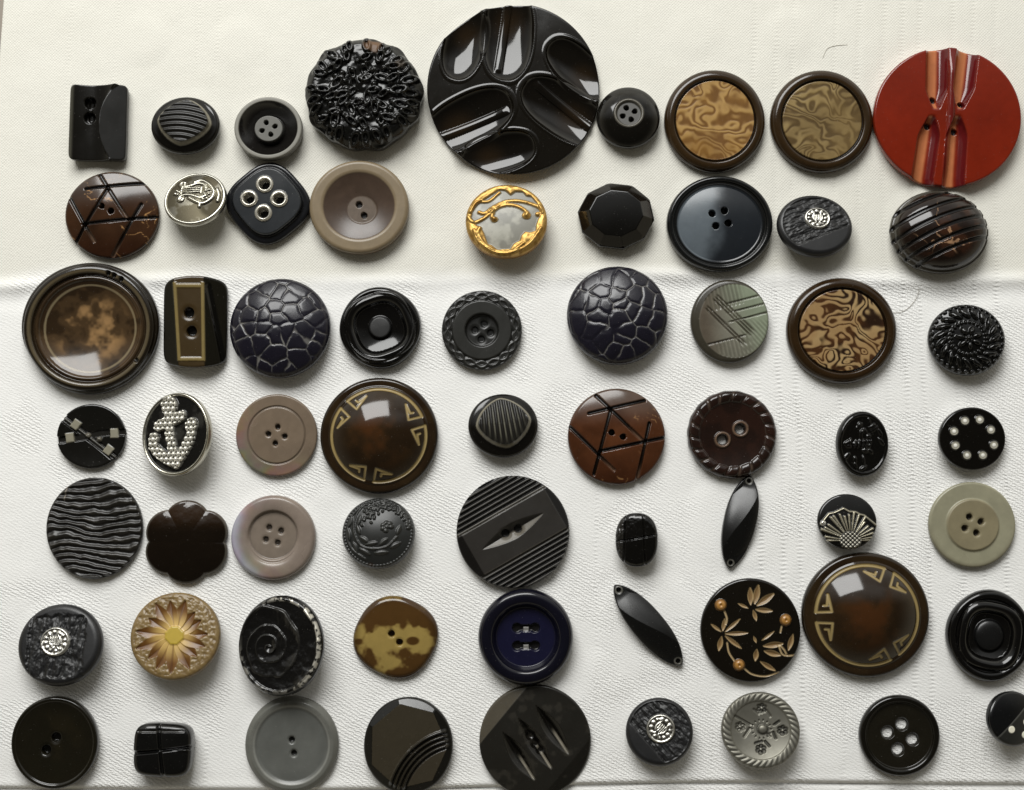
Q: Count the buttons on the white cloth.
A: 63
